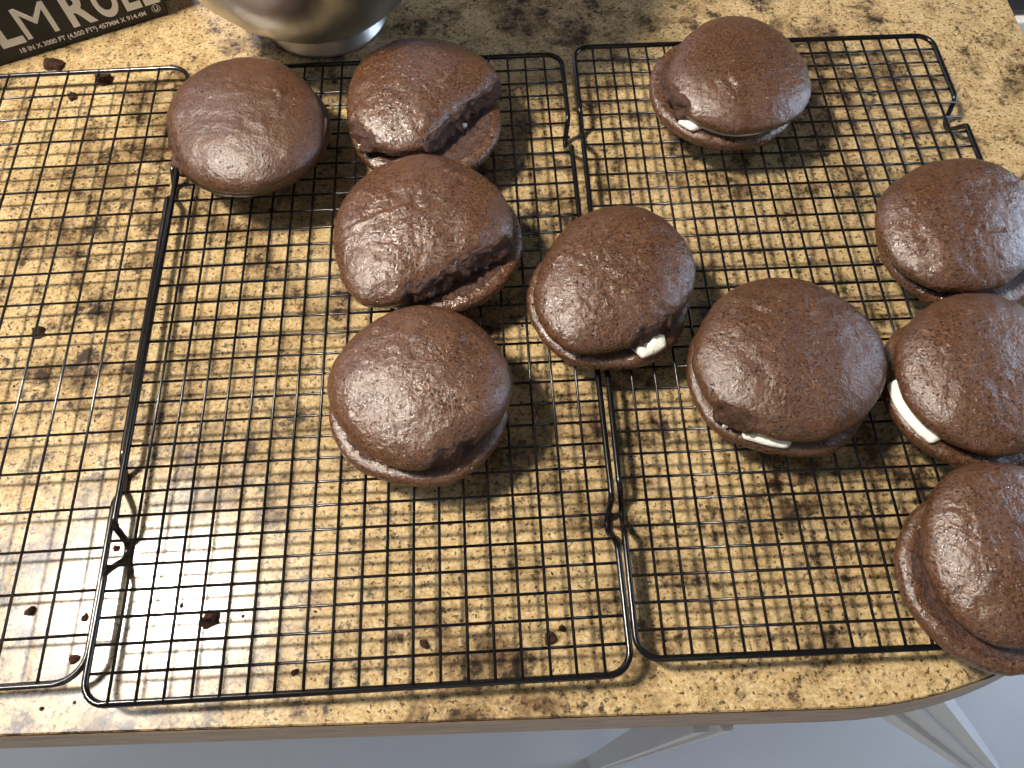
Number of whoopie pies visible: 10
